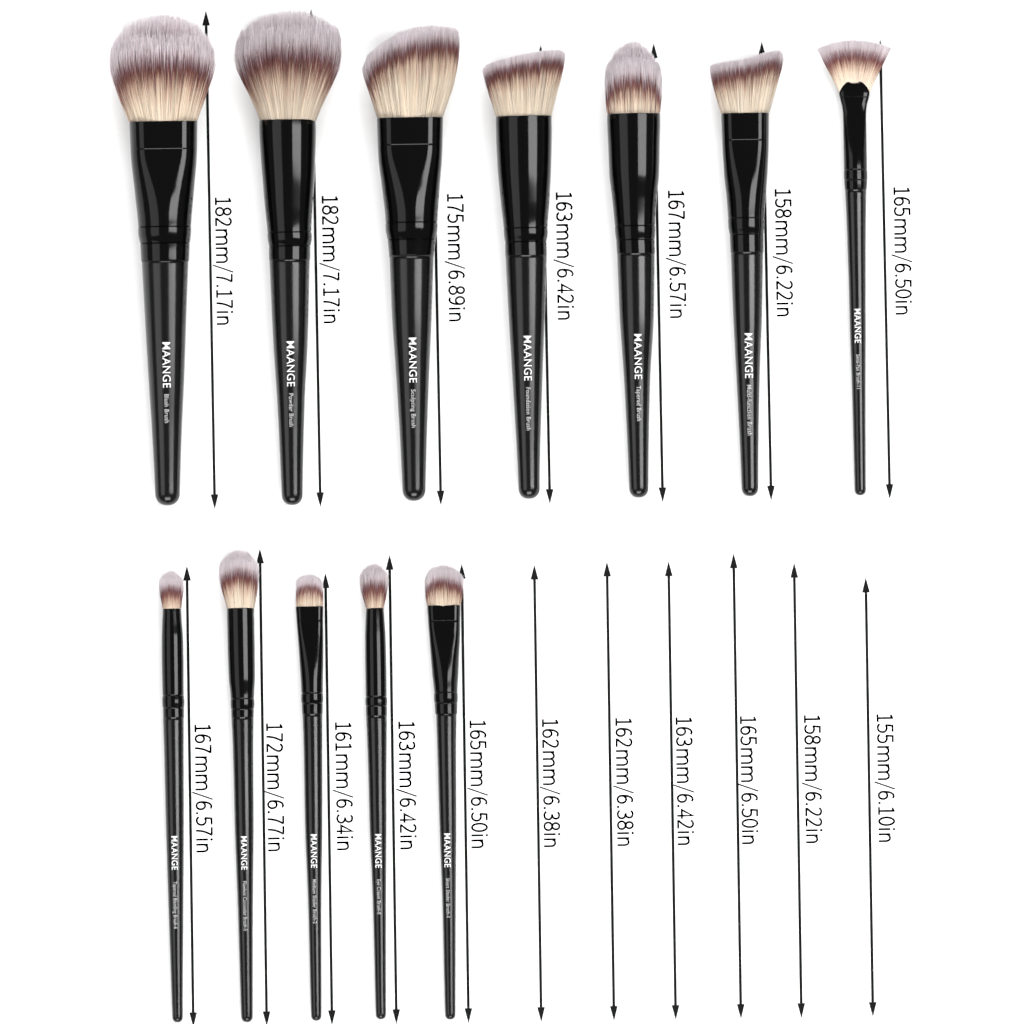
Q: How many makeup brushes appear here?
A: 12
